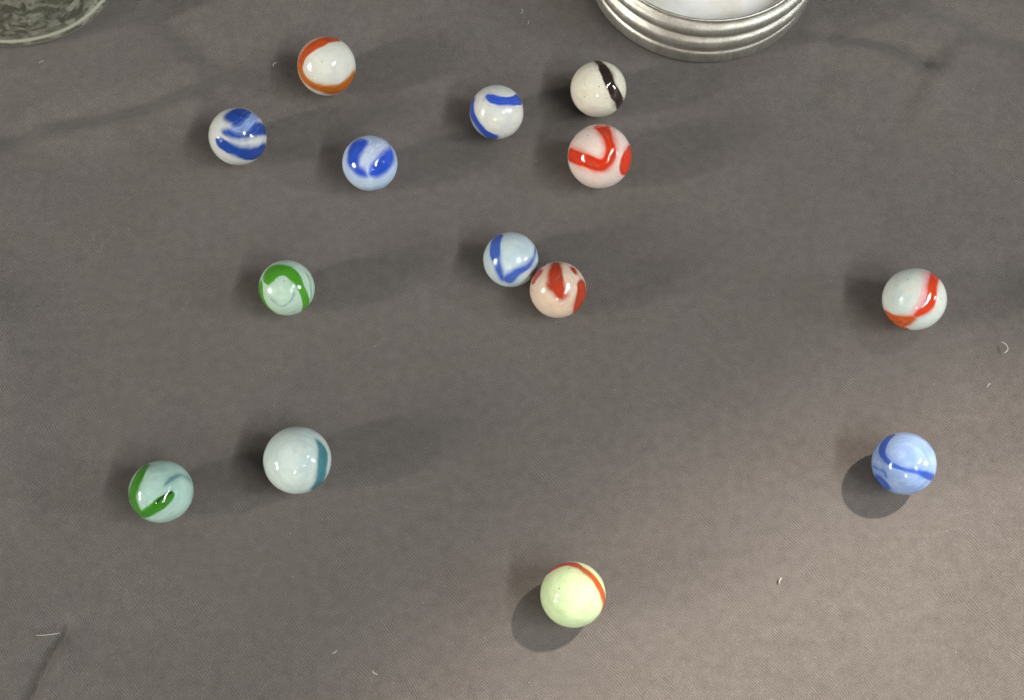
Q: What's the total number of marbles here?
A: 14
